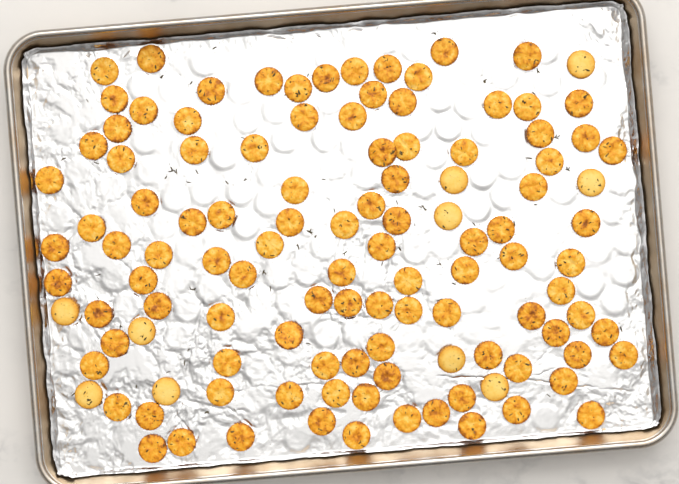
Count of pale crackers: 10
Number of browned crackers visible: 105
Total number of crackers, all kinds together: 115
